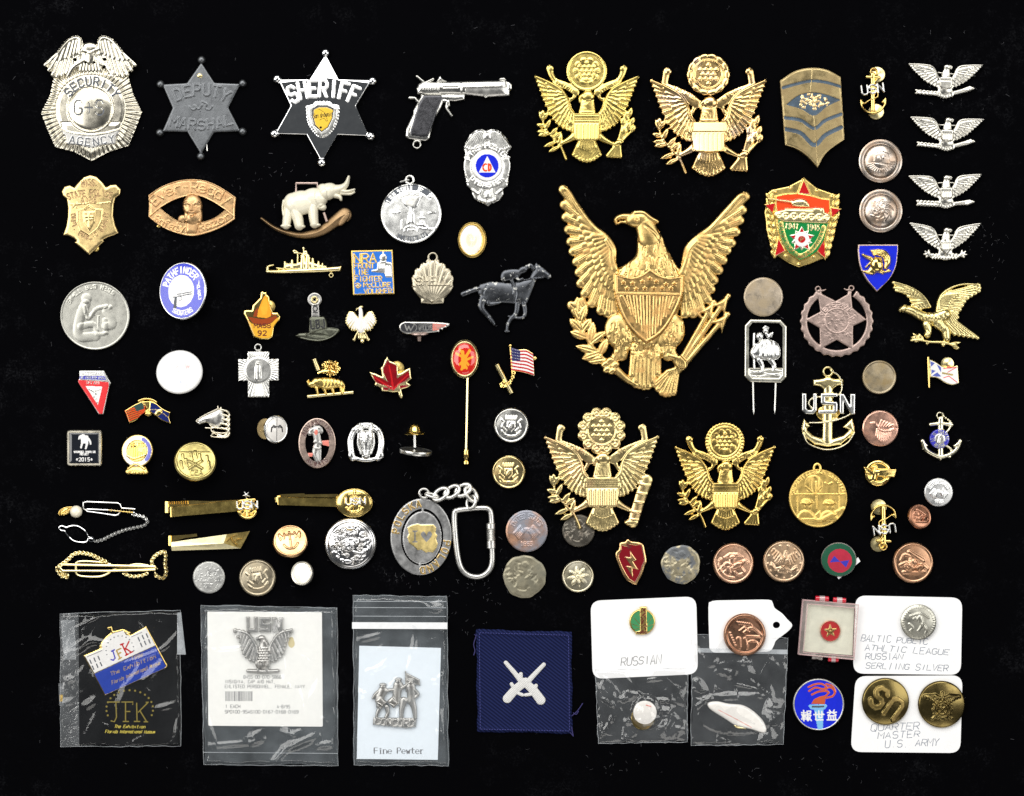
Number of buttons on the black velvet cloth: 27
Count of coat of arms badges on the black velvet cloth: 4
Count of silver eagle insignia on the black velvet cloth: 4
